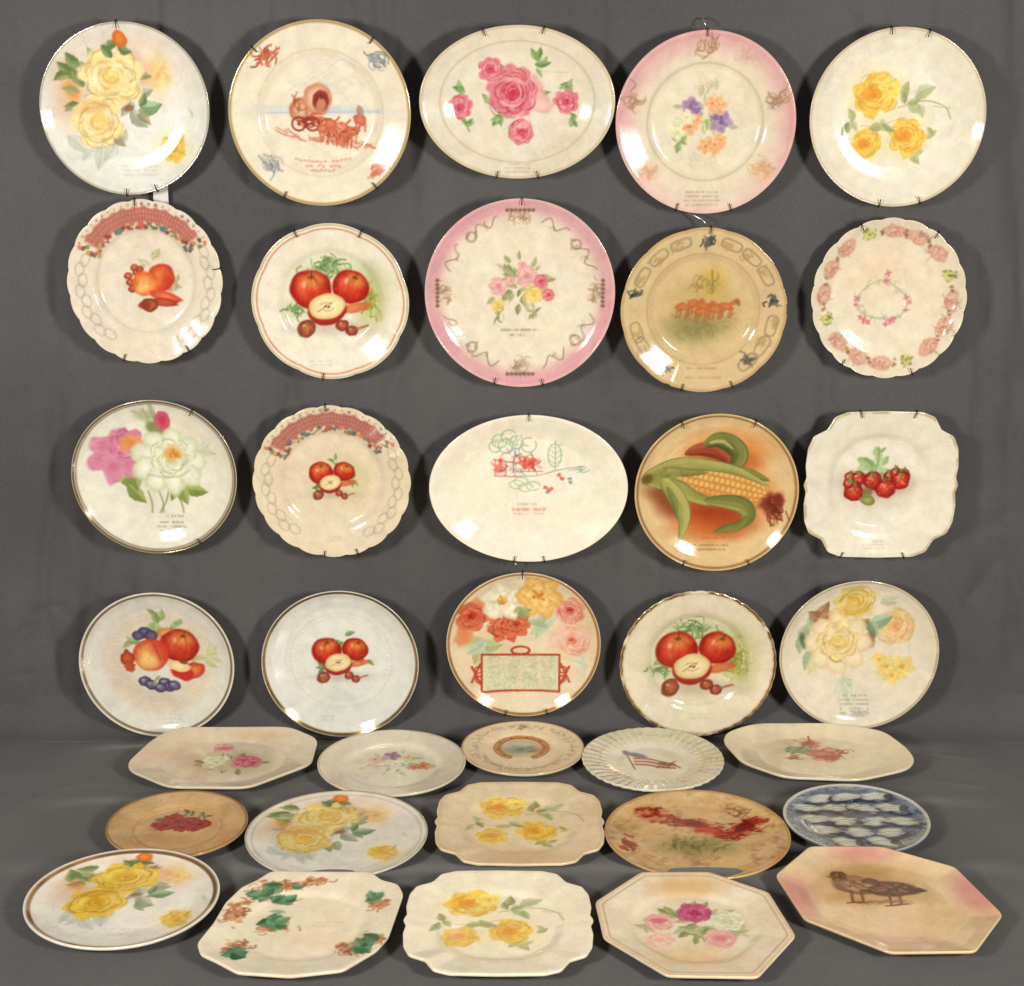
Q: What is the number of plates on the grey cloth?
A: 35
